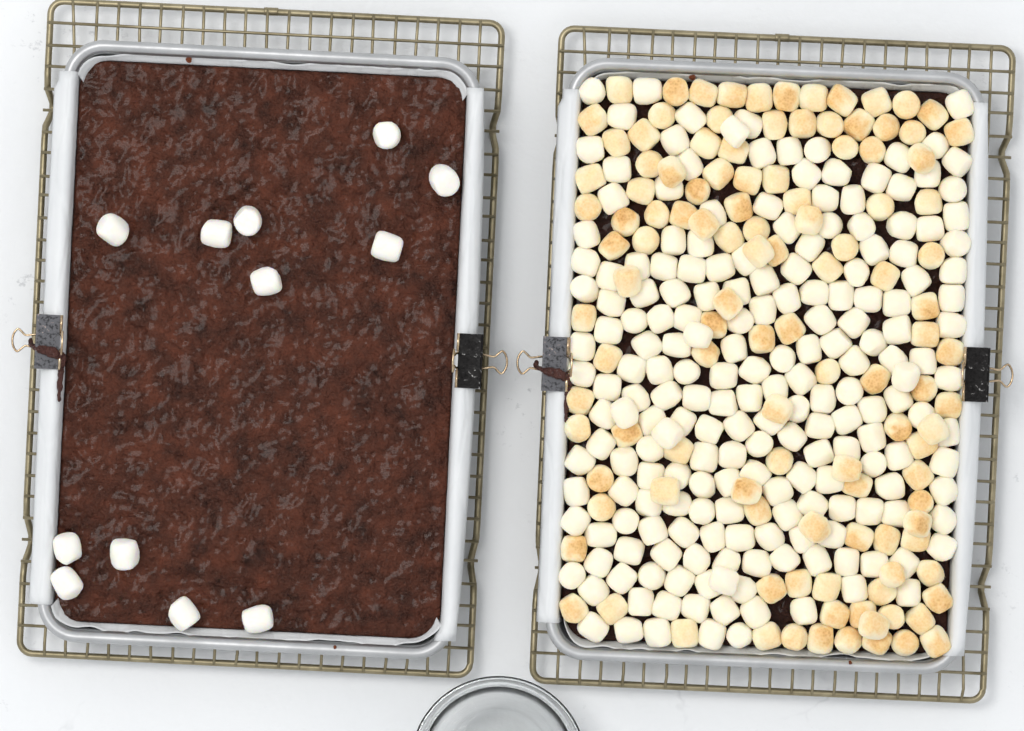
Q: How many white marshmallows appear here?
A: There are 12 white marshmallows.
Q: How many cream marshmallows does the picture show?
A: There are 200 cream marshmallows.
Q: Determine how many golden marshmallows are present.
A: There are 117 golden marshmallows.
